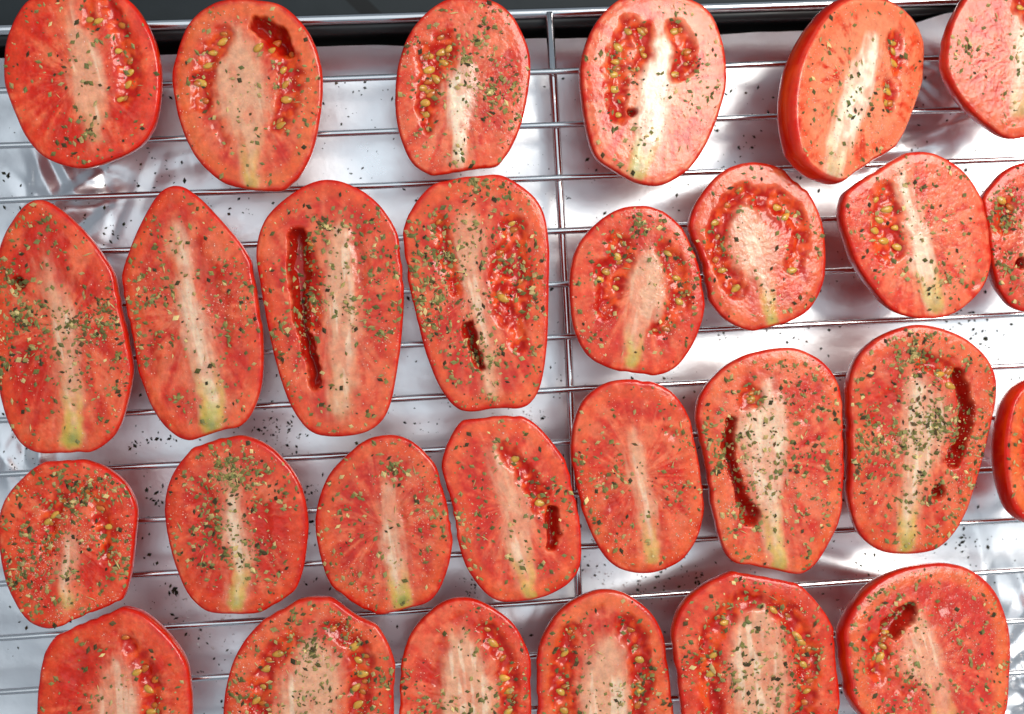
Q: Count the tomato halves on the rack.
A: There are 28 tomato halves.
